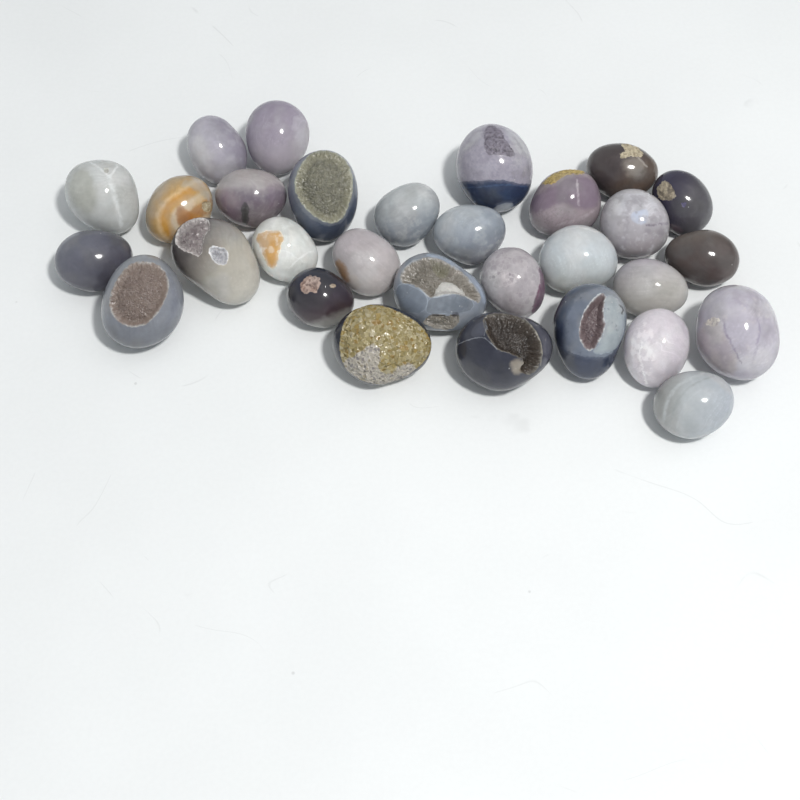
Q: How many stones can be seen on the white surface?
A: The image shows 30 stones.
